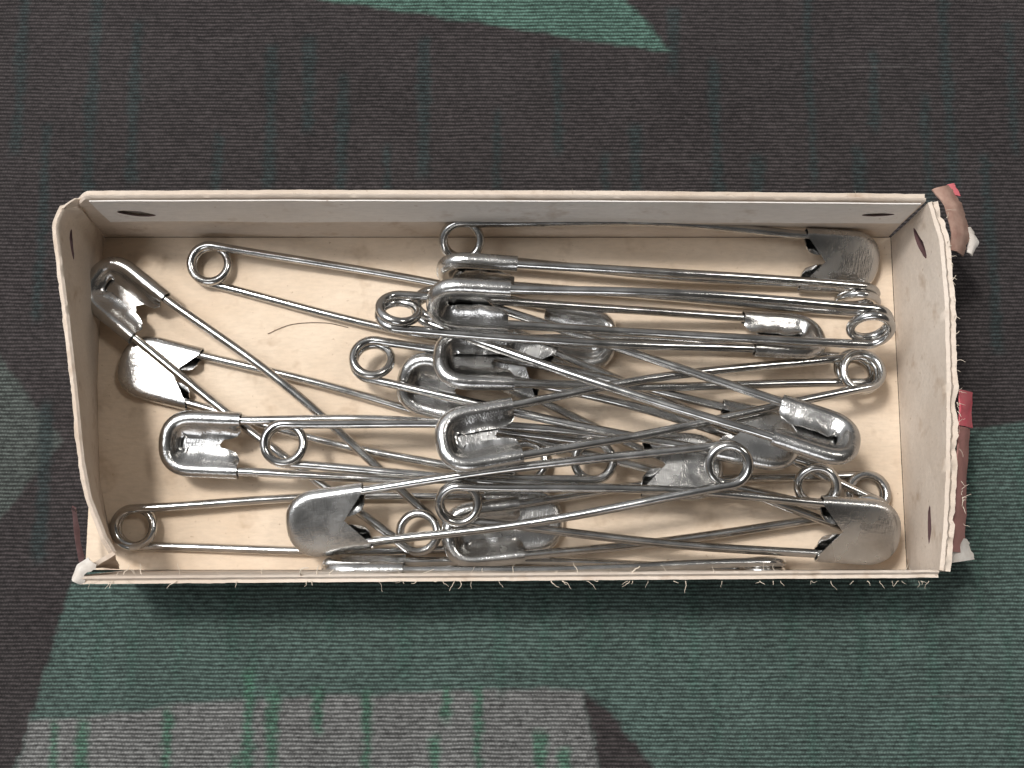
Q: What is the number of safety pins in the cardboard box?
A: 20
